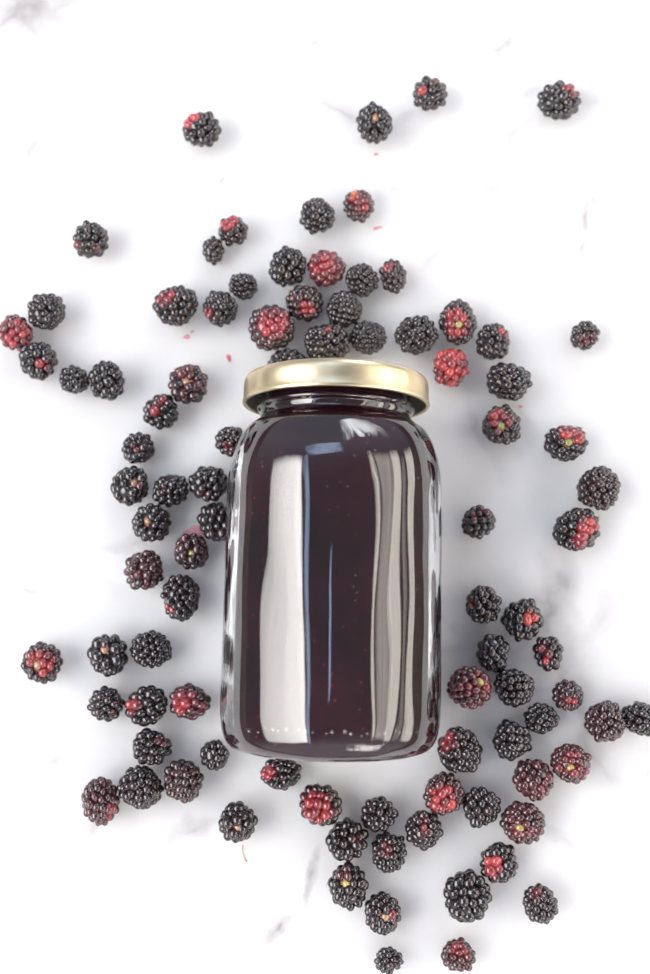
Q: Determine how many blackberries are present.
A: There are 92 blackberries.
